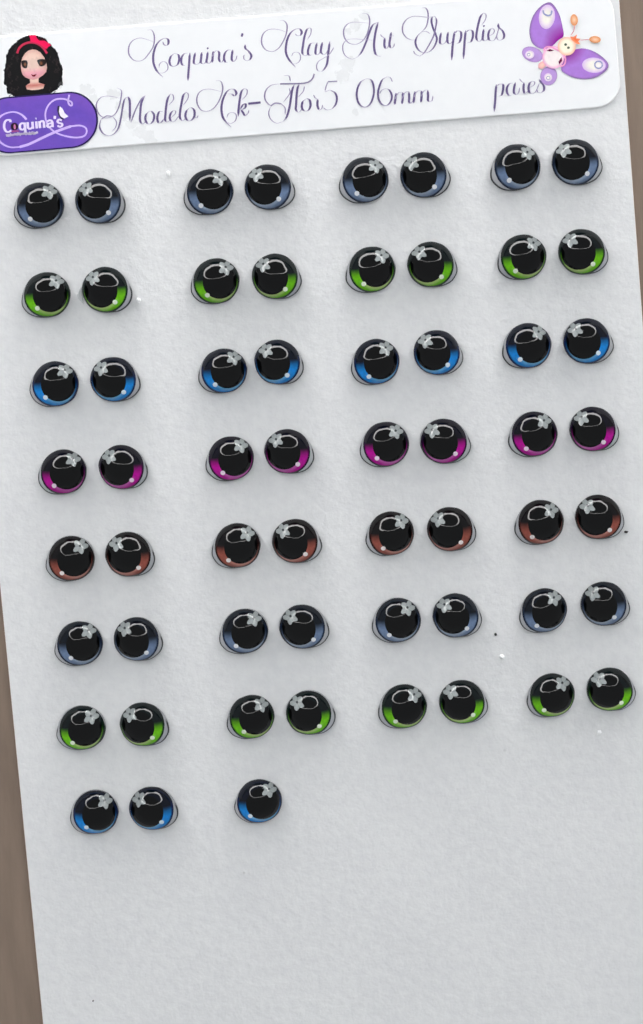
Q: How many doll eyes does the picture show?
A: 59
